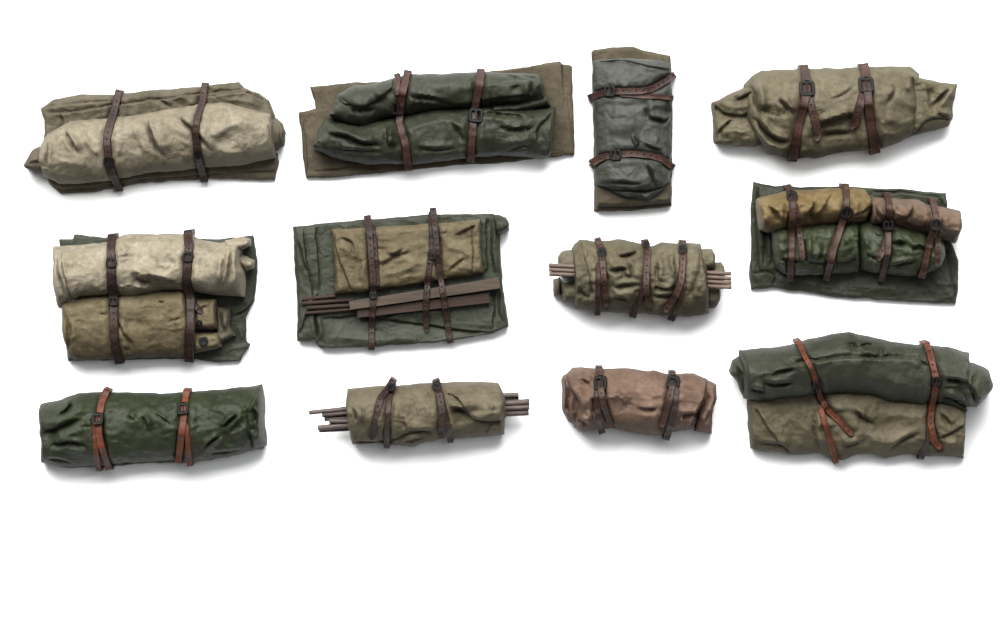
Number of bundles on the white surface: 12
